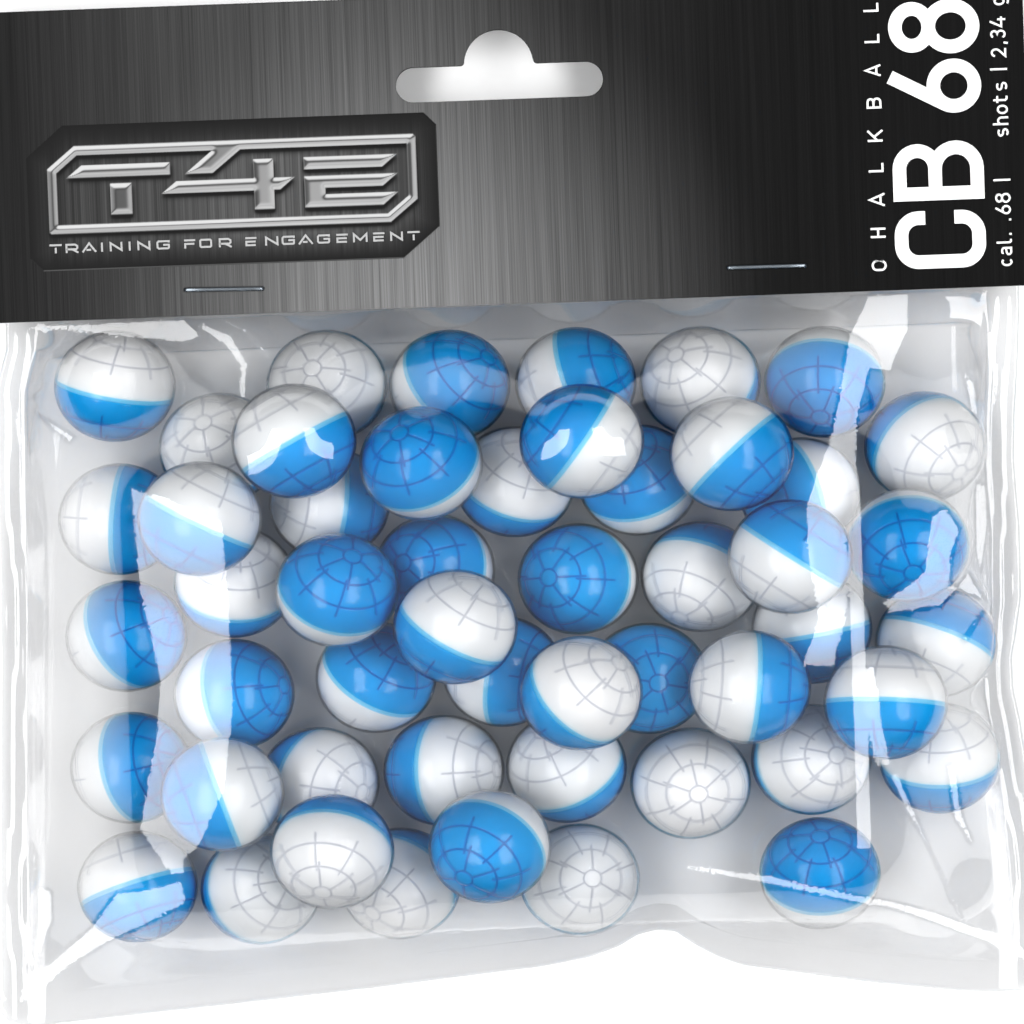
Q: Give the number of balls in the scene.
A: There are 51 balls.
